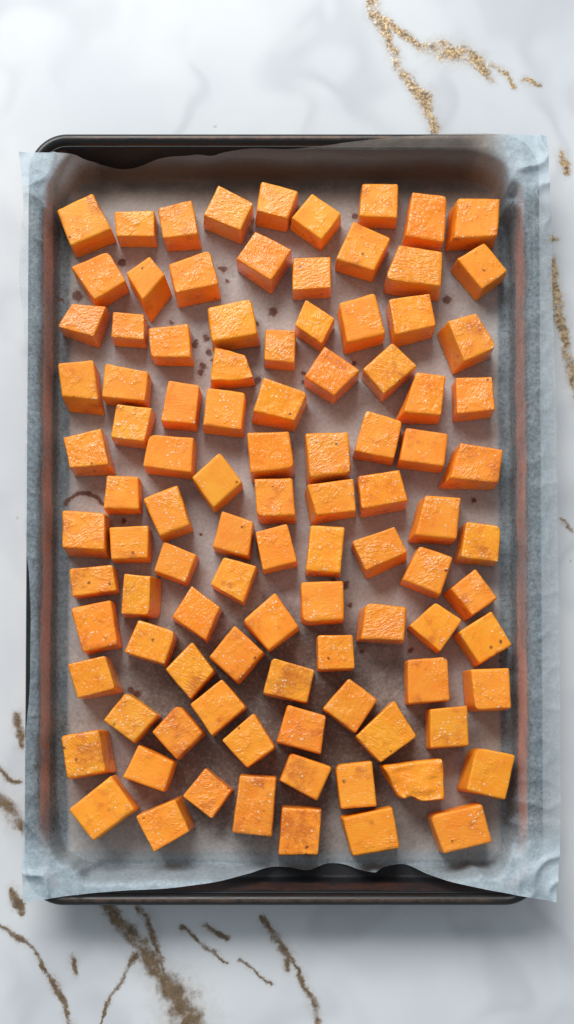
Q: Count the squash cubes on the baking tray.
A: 100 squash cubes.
